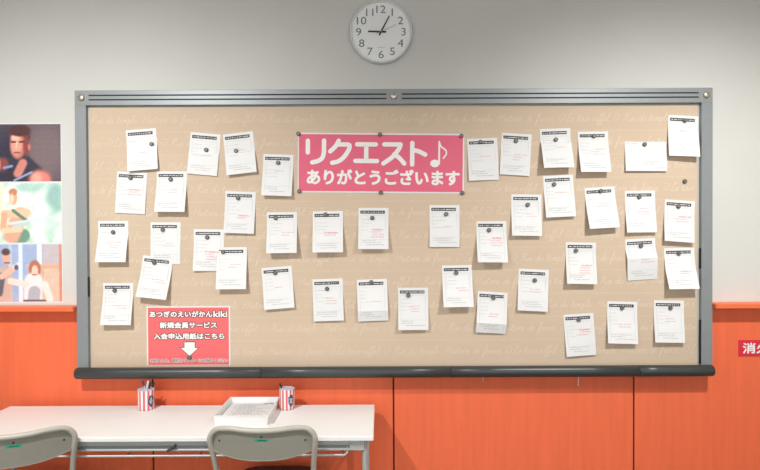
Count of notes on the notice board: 42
